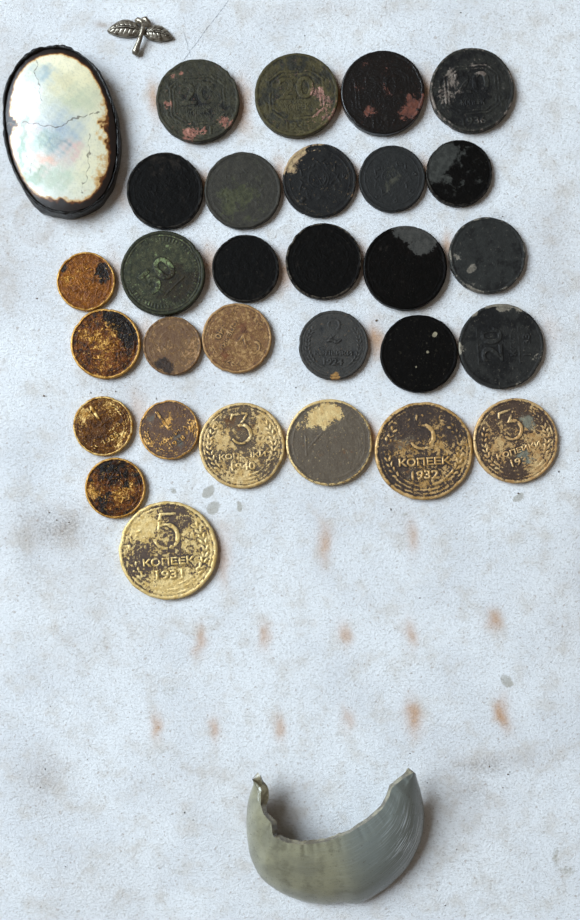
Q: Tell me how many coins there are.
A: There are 29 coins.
